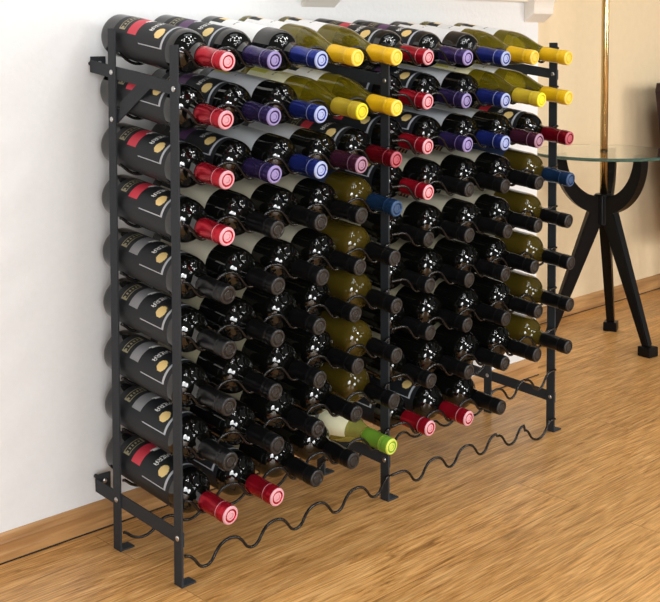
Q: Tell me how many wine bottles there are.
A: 88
